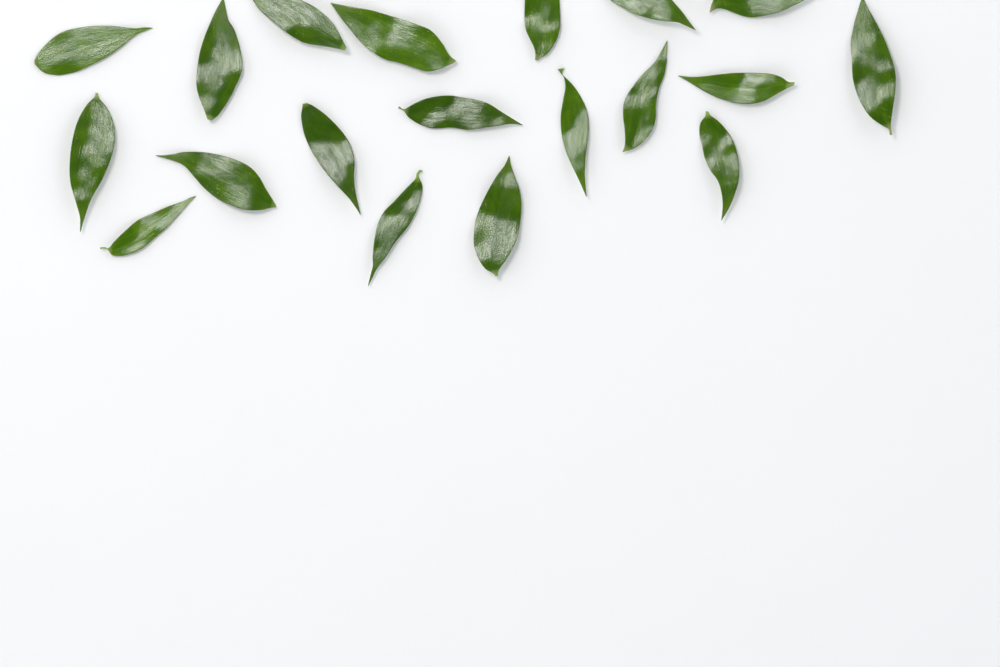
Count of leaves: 19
